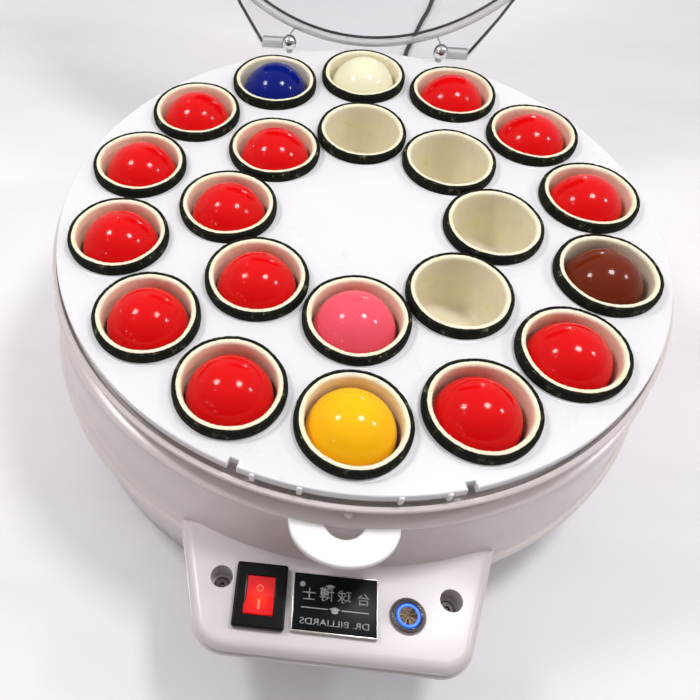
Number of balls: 18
